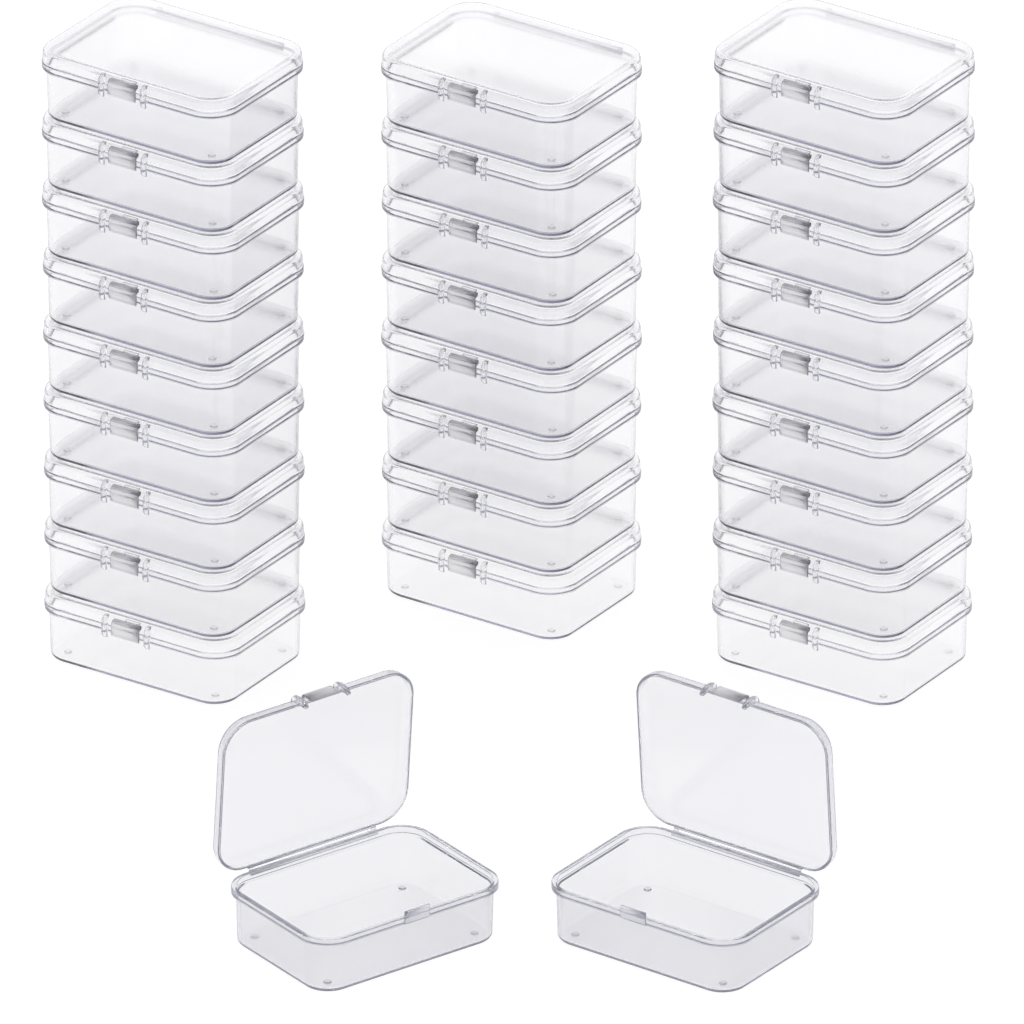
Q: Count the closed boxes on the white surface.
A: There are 26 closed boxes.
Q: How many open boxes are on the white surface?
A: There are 2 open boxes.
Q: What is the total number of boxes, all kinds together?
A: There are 28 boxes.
